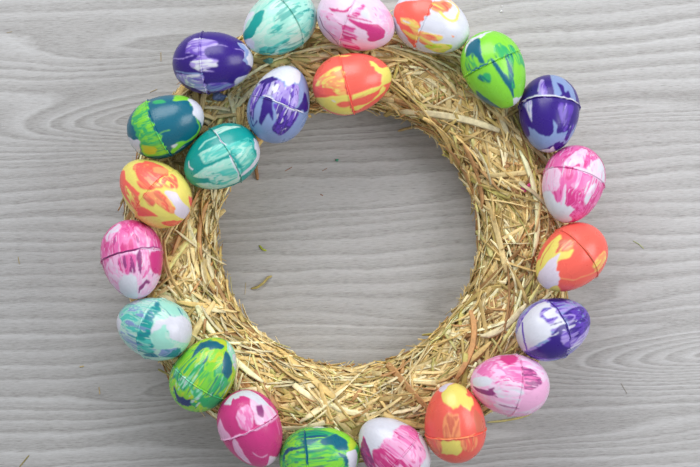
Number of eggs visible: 22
